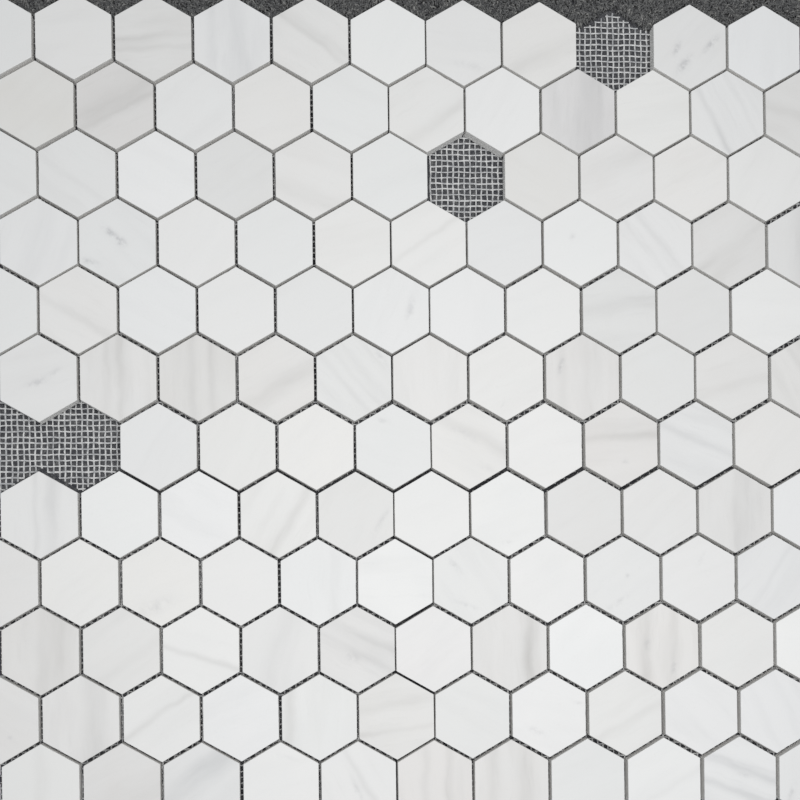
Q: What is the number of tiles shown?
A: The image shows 128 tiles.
